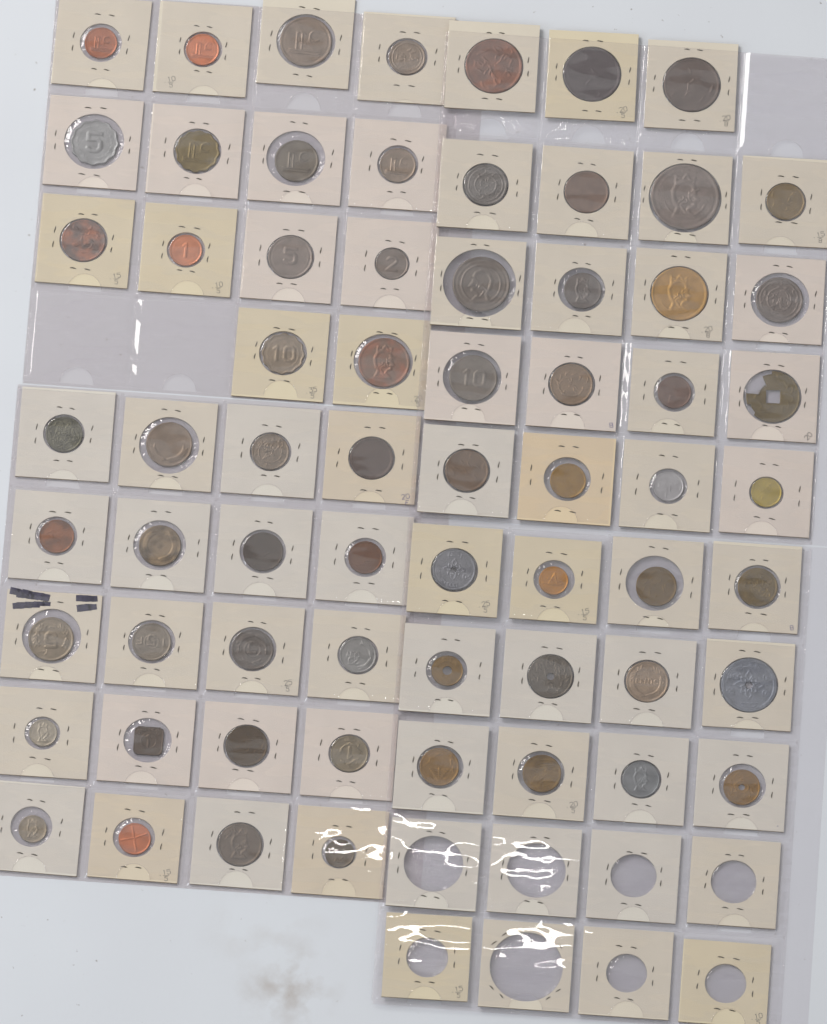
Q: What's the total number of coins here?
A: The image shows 65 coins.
